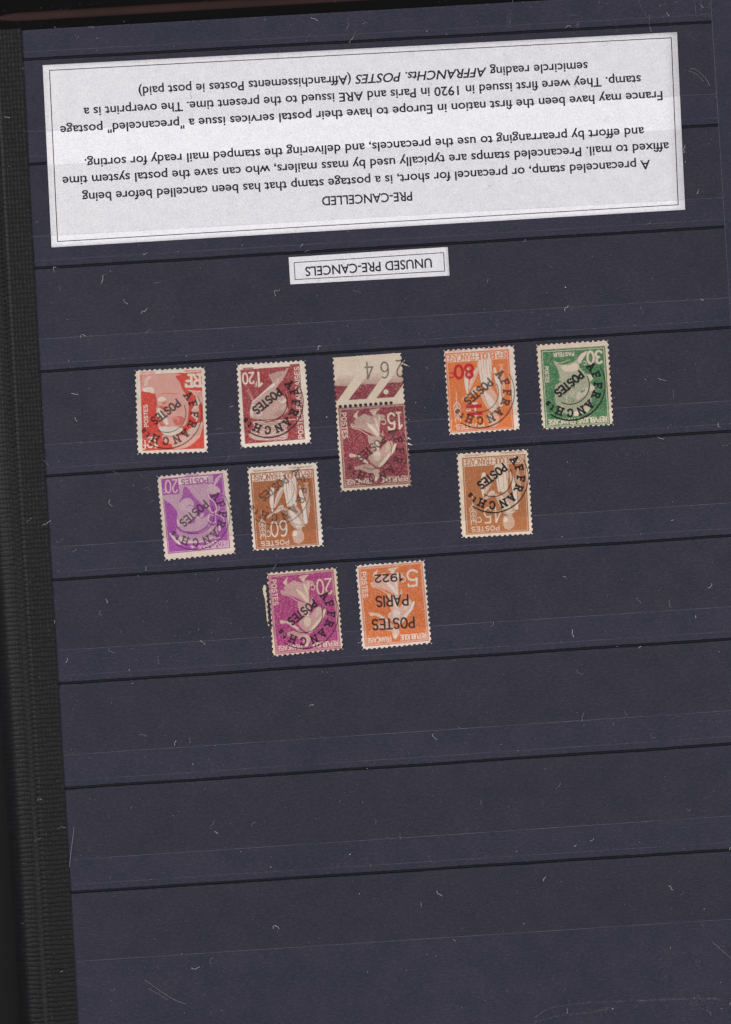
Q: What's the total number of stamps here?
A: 10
